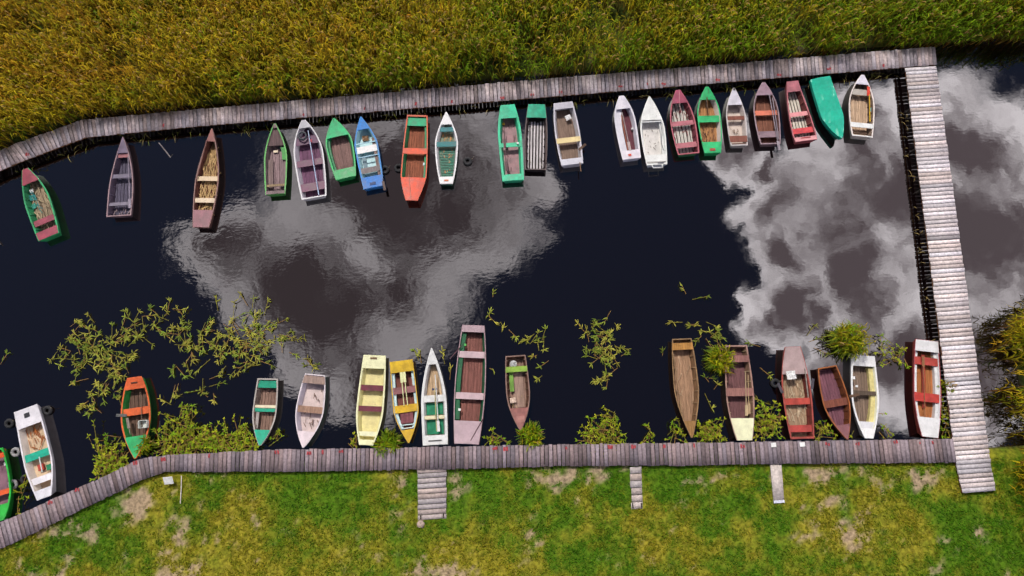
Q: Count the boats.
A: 37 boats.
